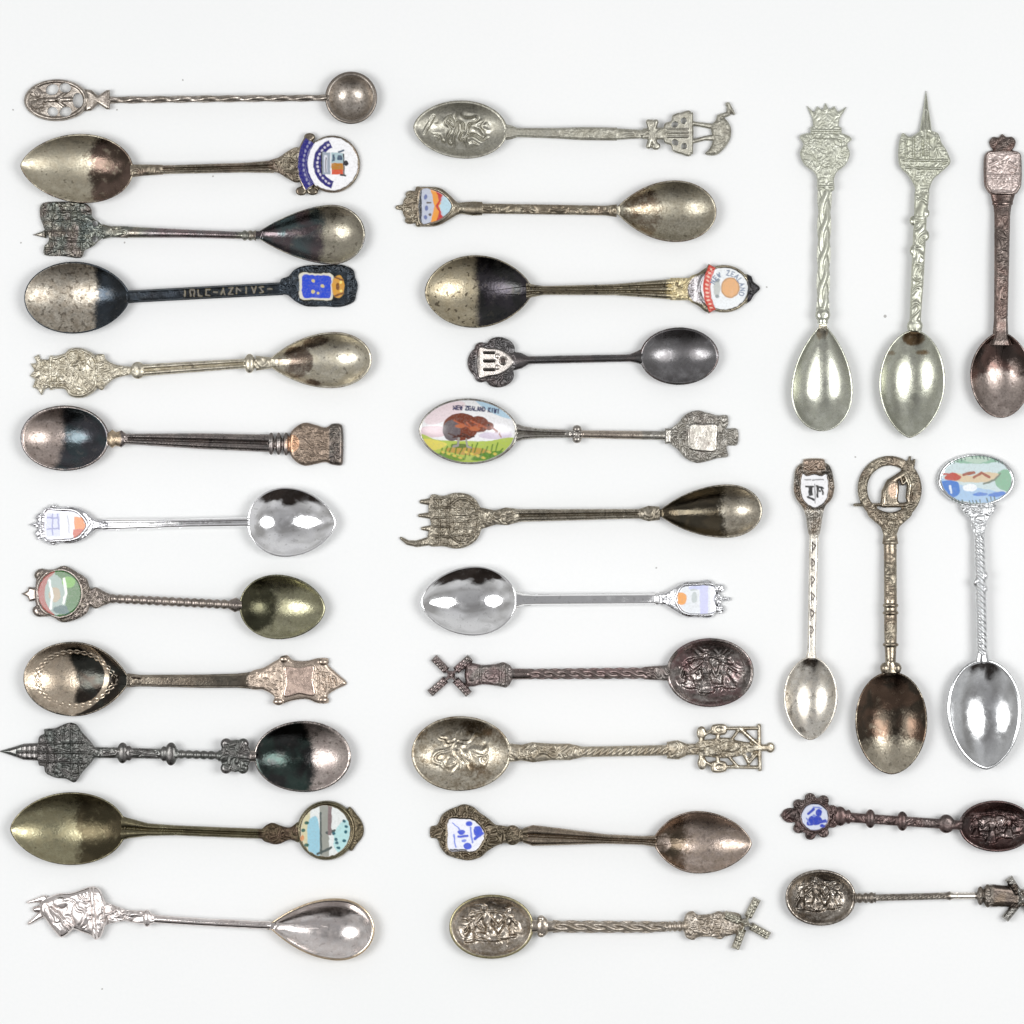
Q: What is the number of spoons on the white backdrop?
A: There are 31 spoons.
